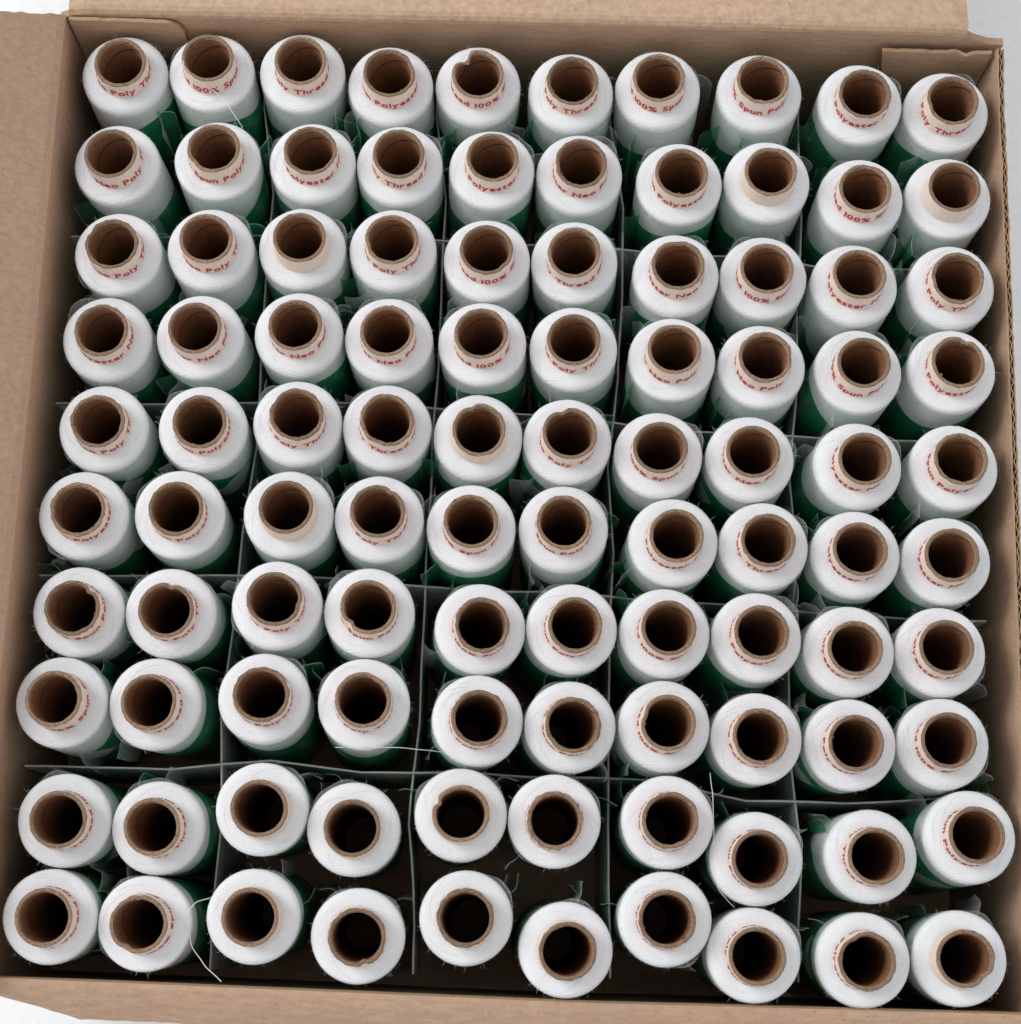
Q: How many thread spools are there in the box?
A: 100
